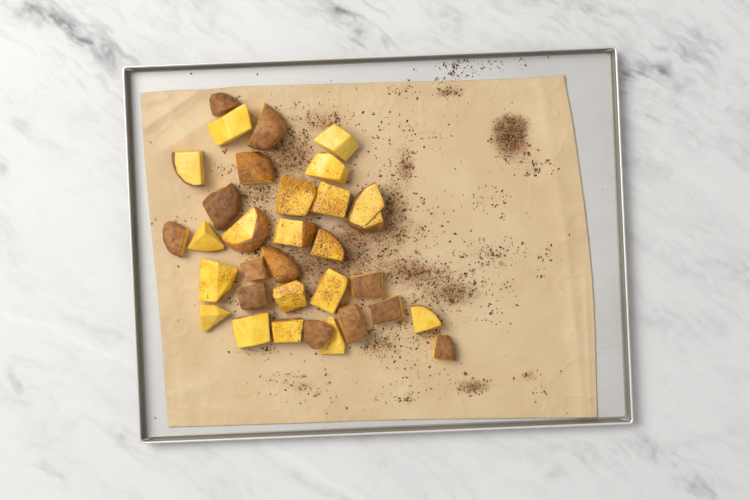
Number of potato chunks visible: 32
